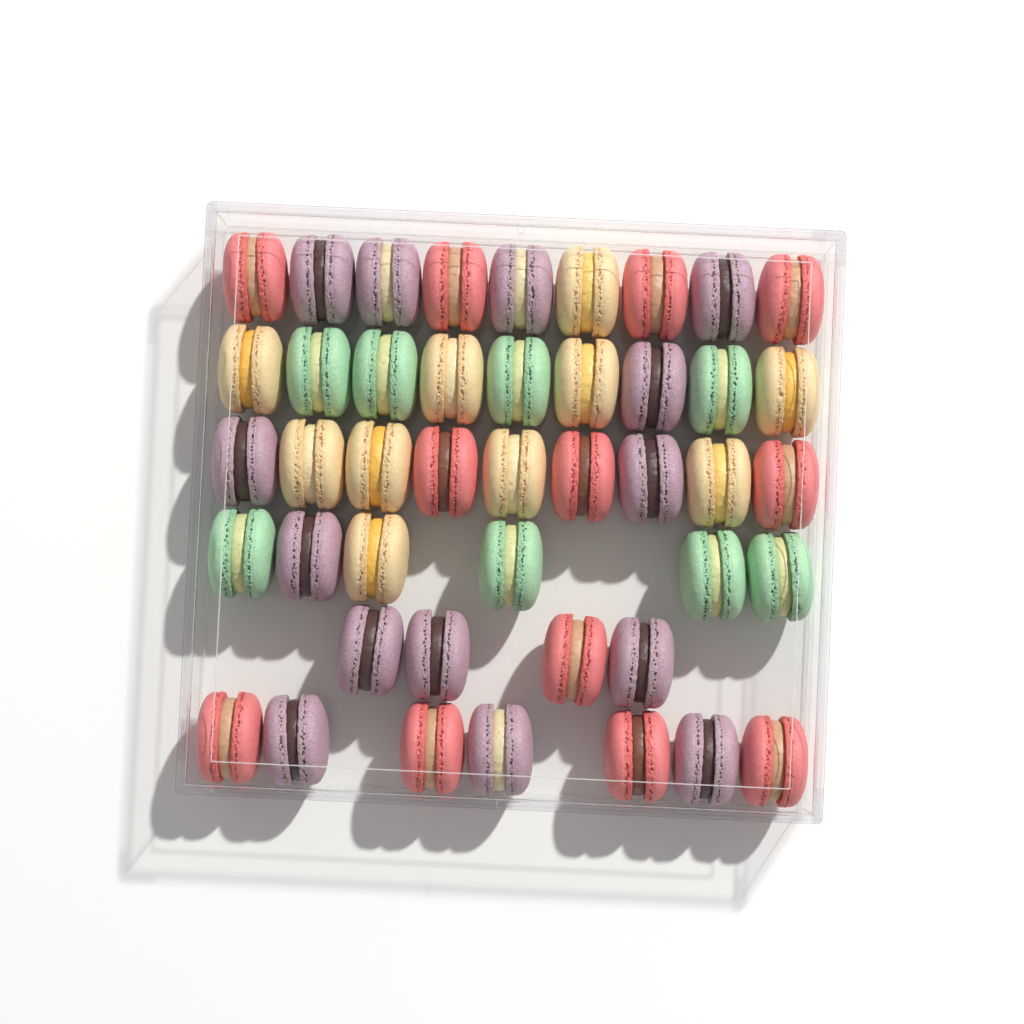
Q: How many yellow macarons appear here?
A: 10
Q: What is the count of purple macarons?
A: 14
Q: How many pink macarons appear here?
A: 12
